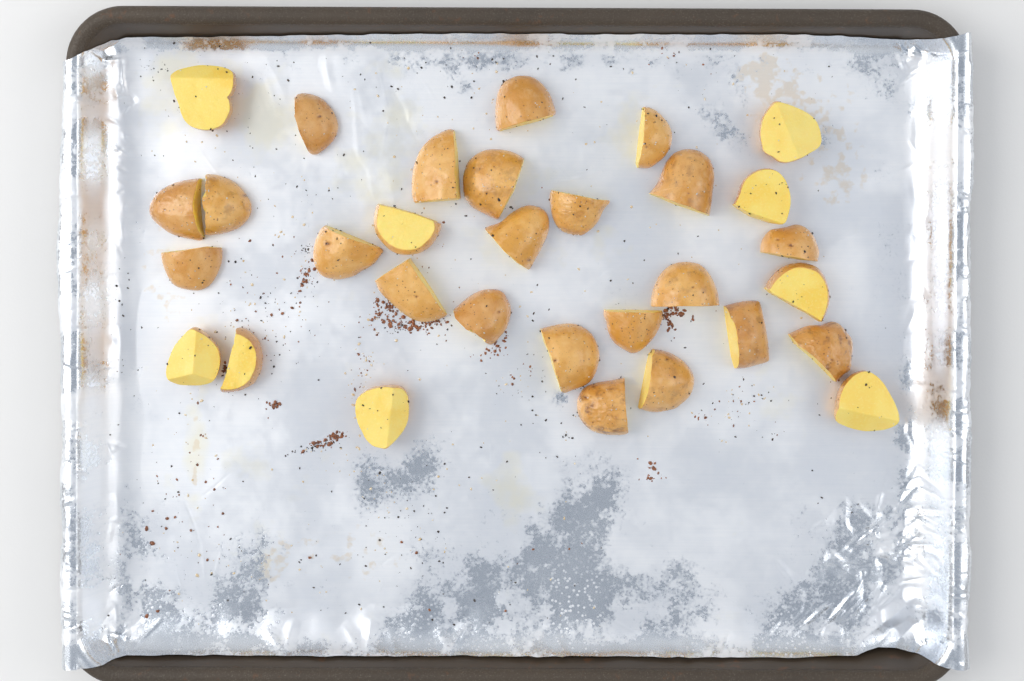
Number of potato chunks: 31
